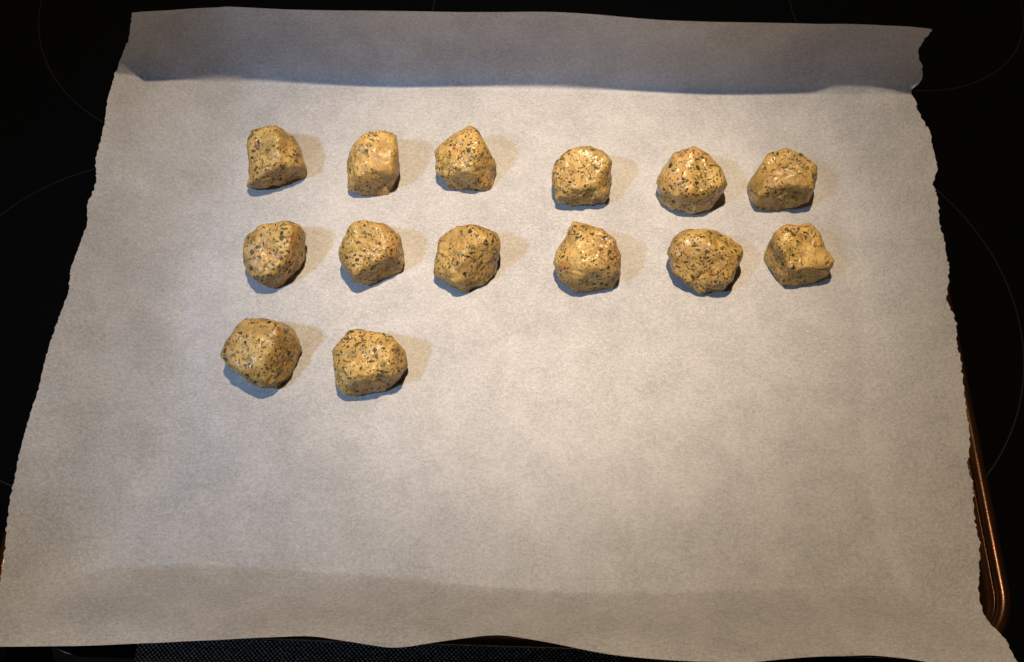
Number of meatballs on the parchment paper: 14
